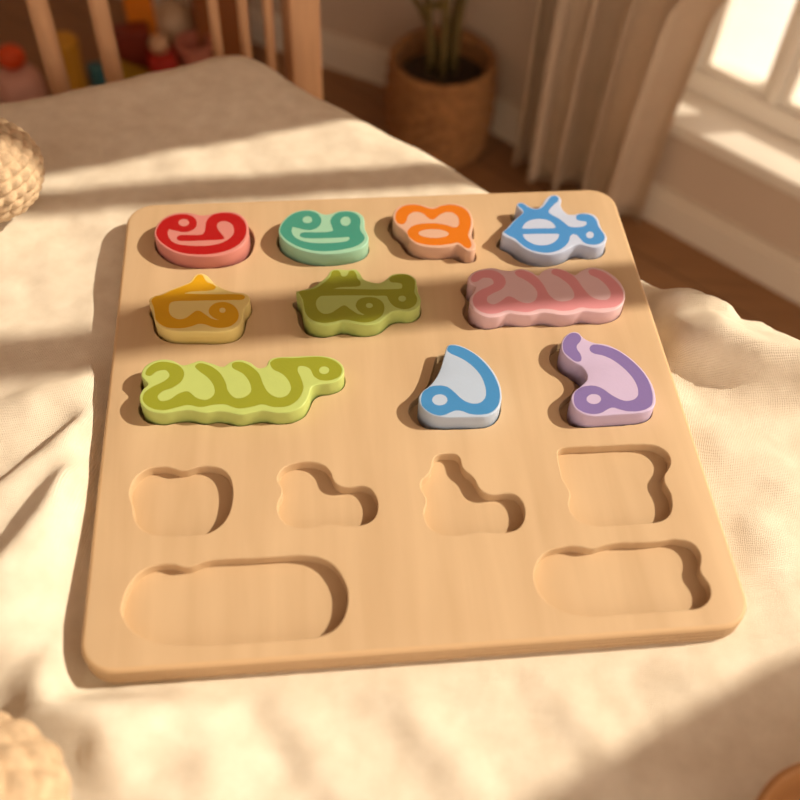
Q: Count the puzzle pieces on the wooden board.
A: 10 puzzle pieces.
